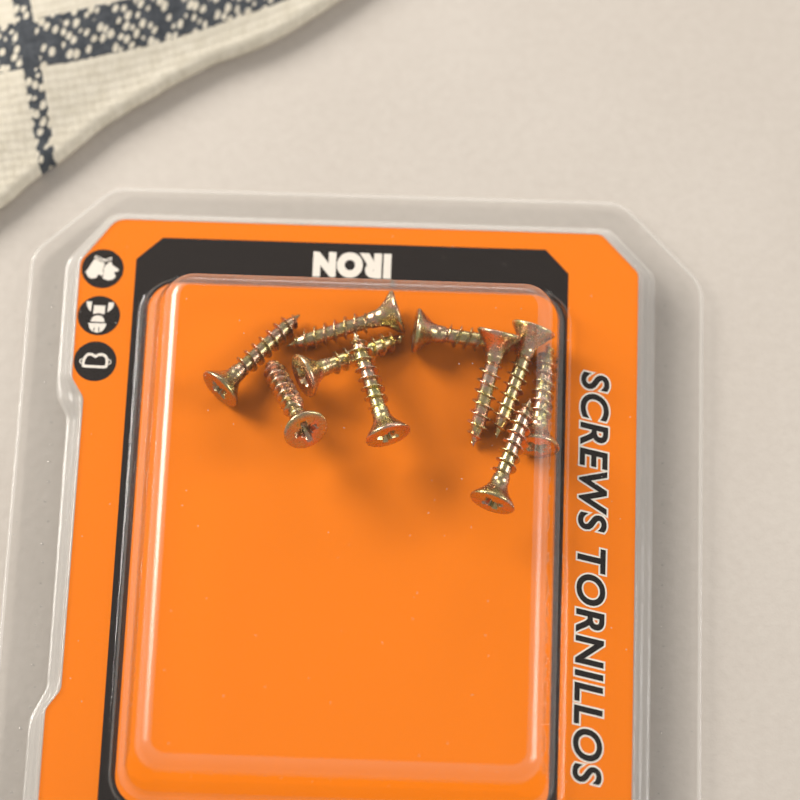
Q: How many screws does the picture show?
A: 10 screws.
